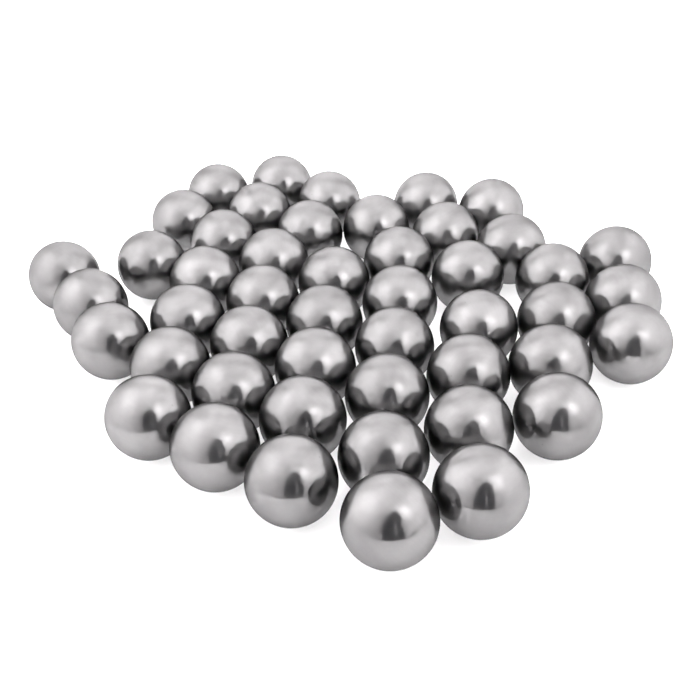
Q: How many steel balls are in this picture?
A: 48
